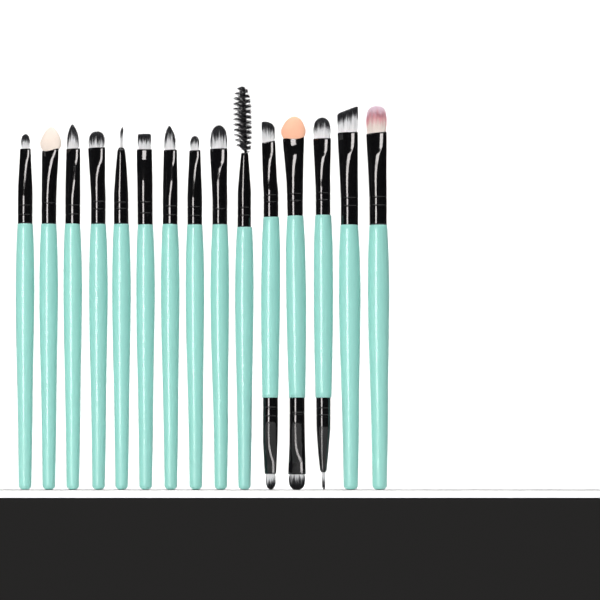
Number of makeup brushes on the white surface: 15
